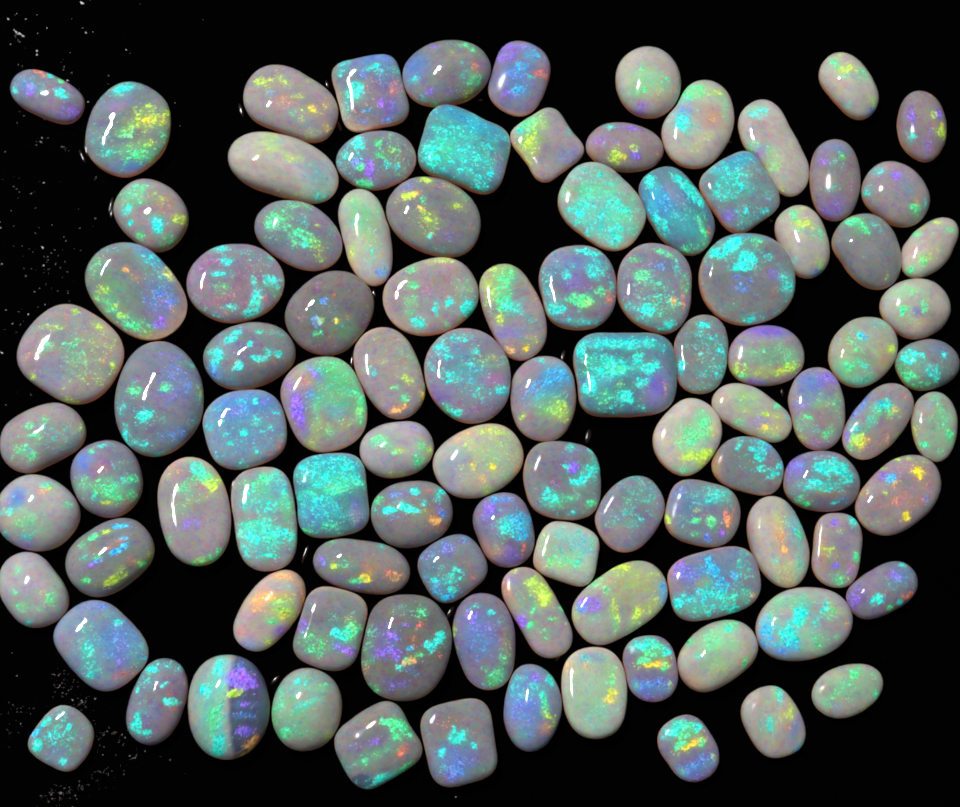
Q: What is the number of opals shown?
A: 101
